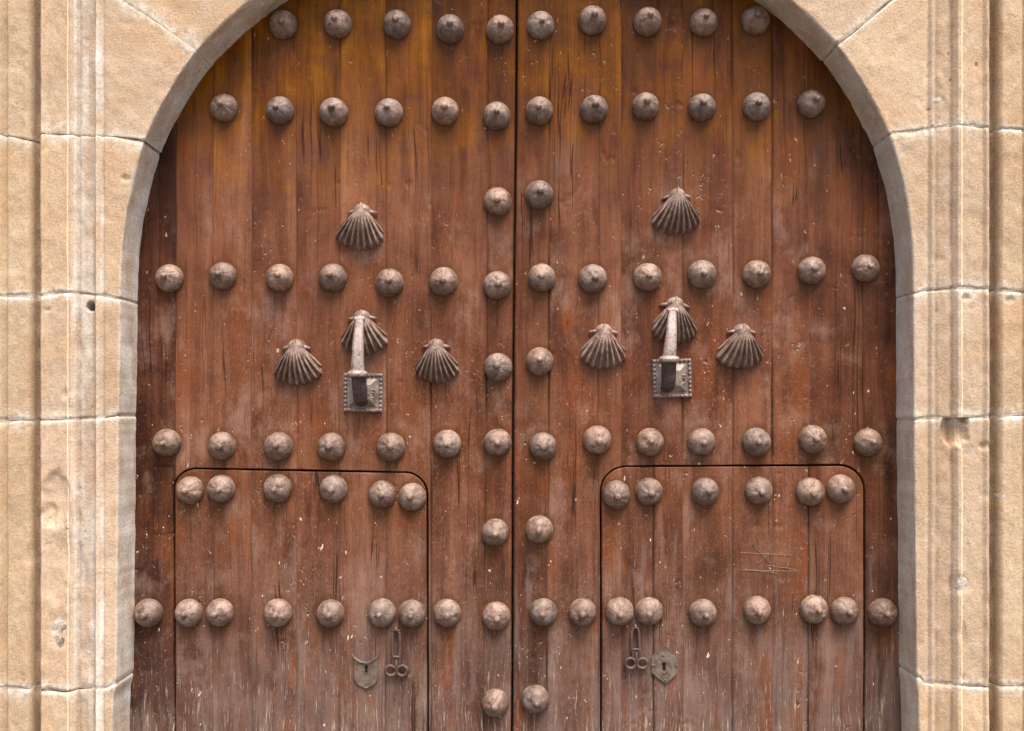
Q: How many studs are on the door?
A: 88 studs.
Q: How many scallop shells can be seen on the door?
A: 8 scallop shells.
